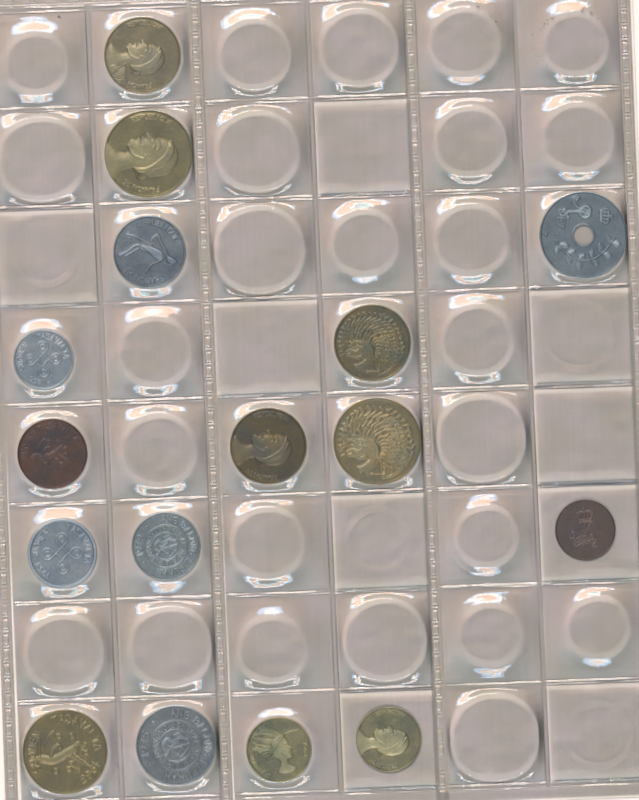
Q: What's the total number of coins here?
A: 16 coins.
